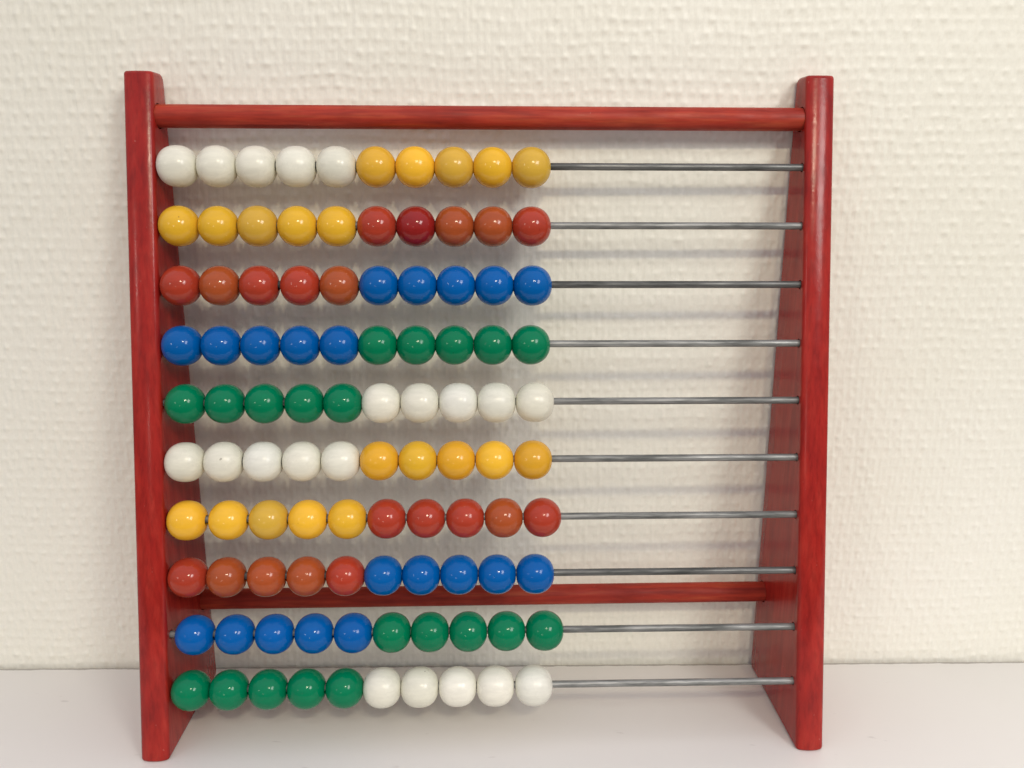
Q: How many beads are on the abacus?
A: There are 100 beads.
